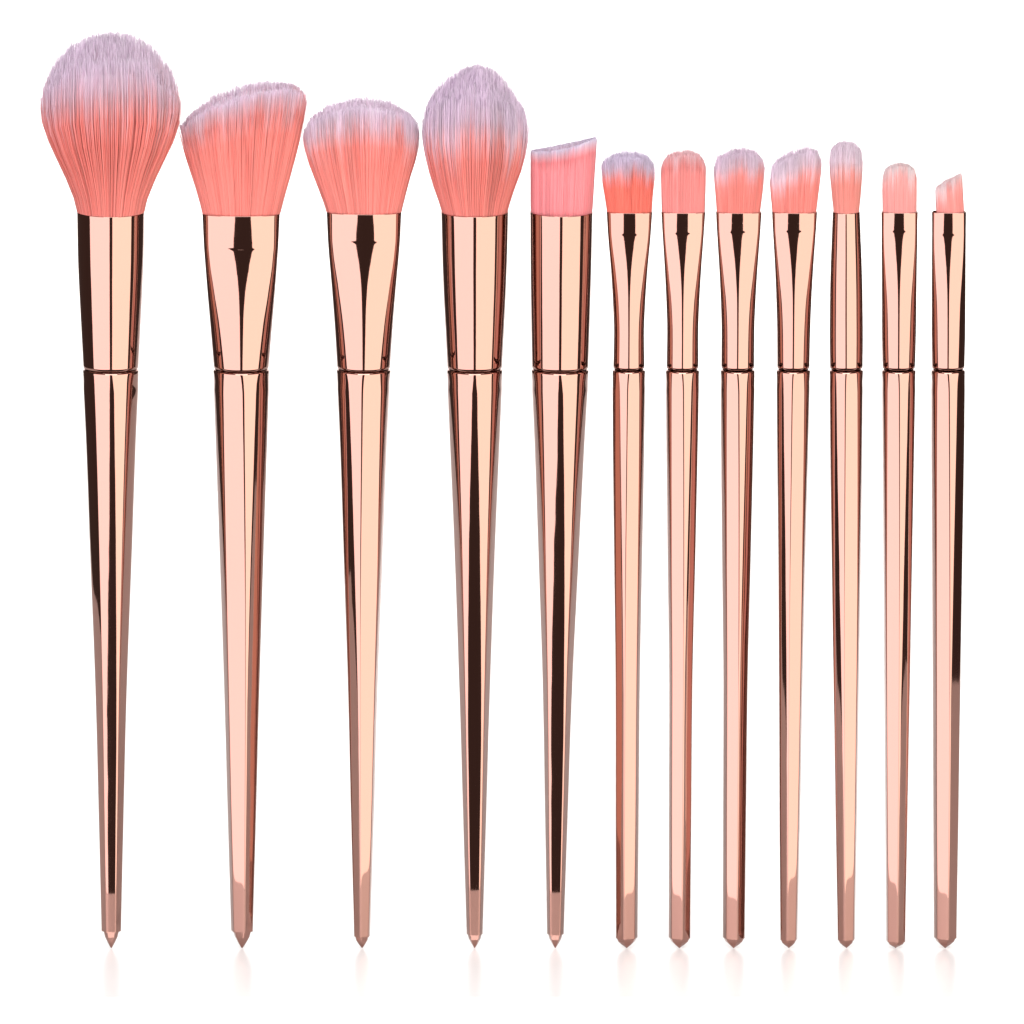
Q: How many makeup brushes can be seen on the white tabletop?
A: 12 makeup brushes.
